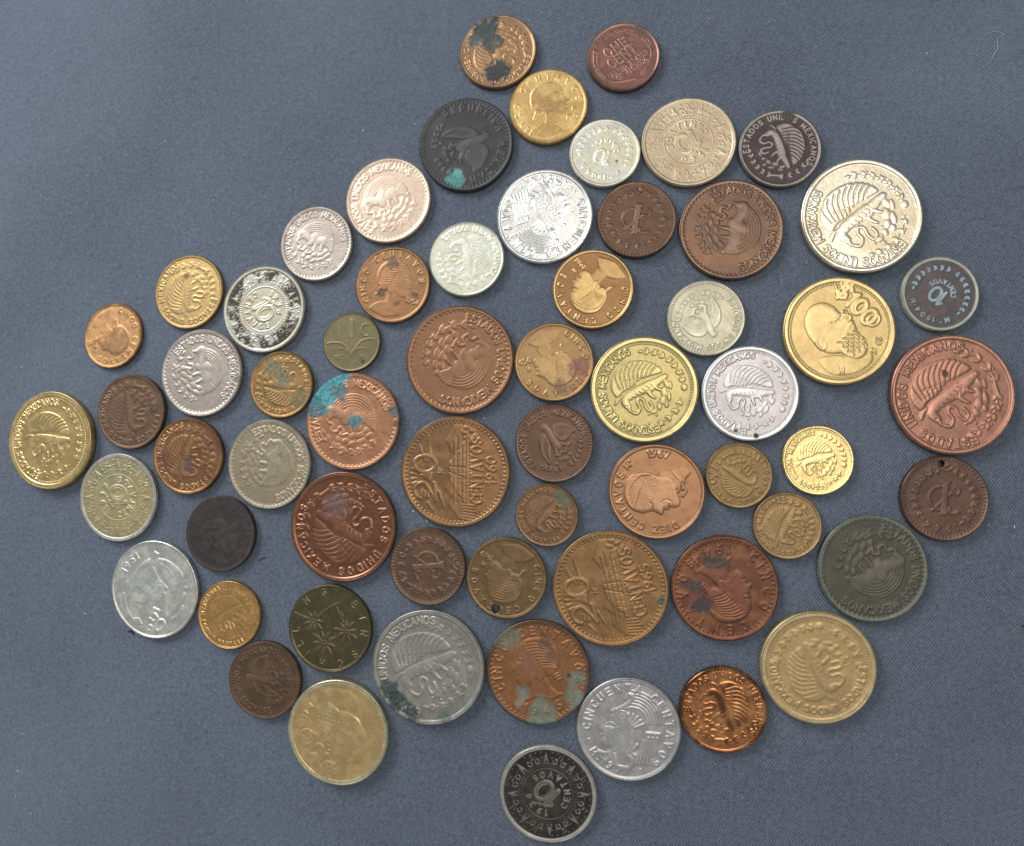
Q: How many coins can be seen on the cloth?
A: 62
